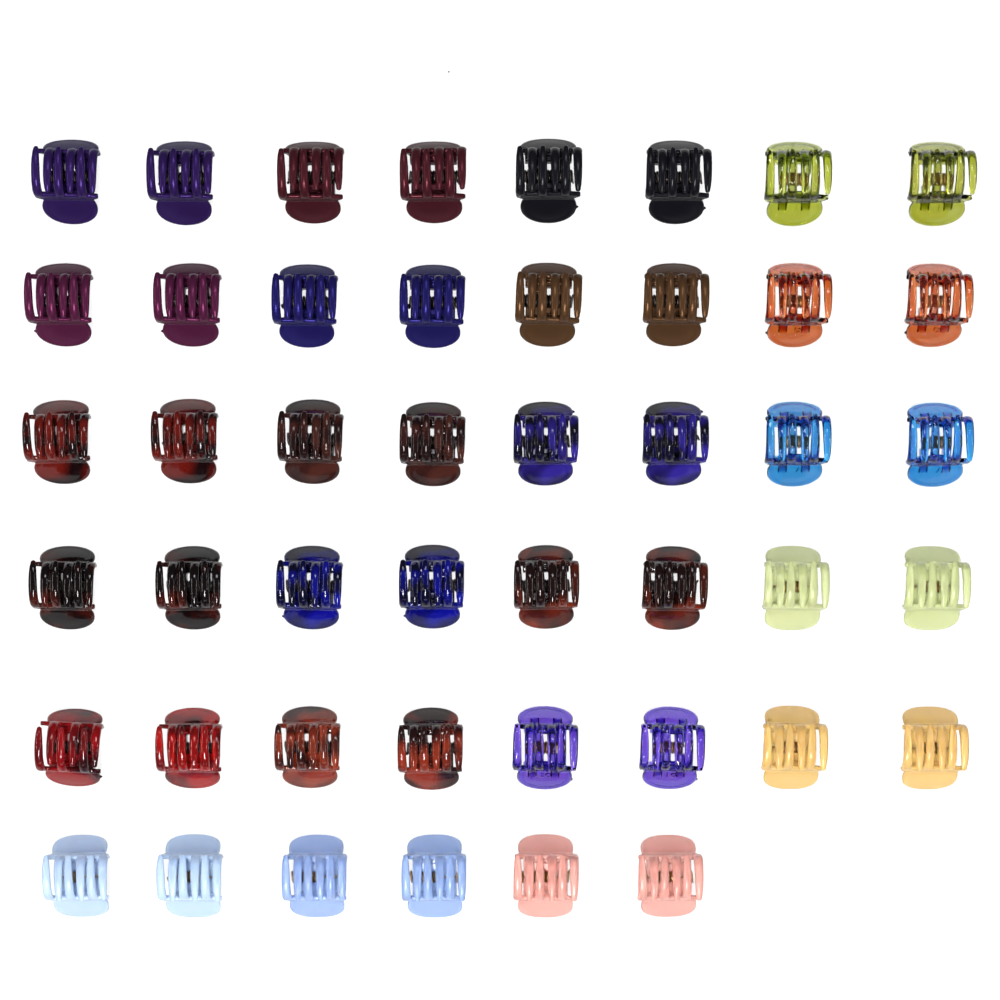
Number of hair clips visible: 46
